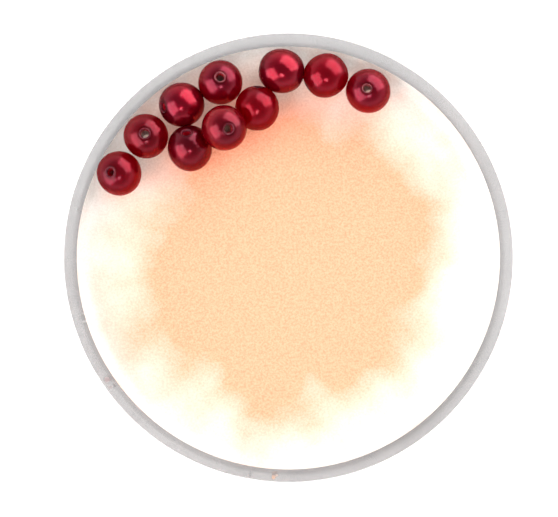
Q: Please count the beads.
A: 10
